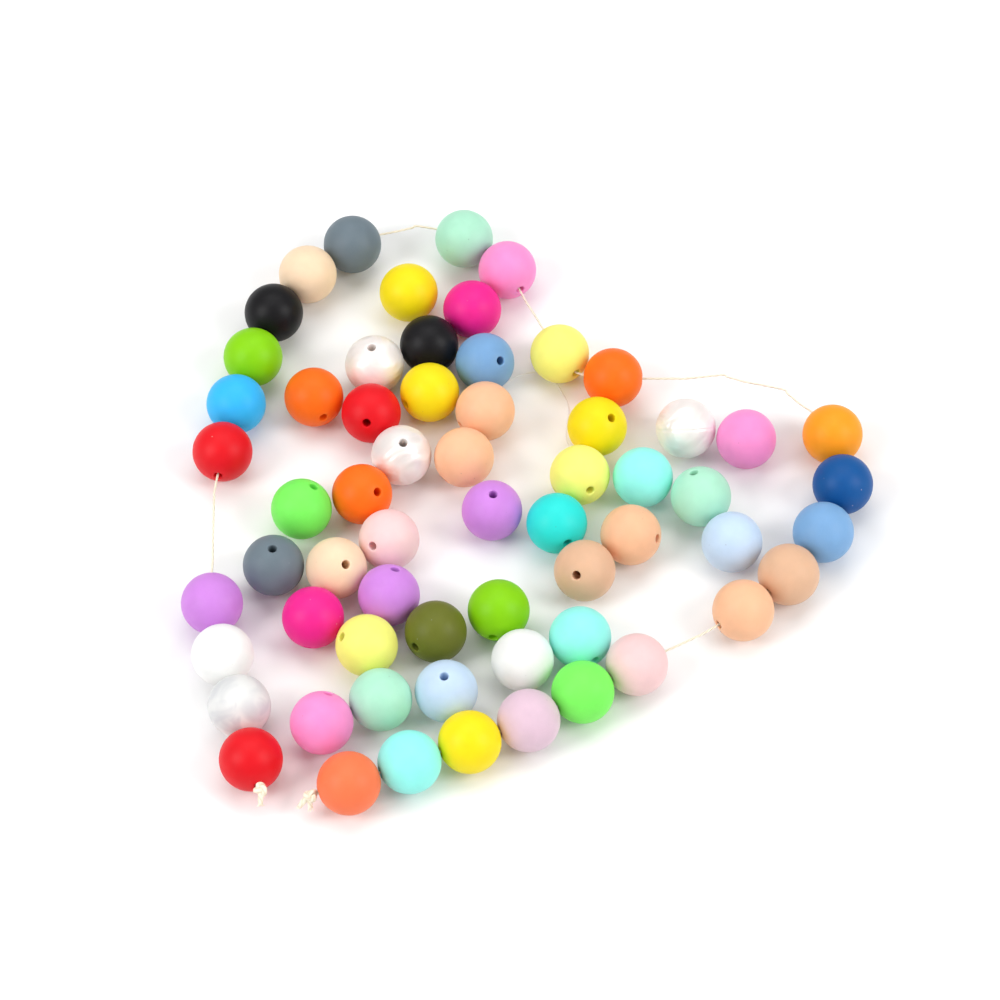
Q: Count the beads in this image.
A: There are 62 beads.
